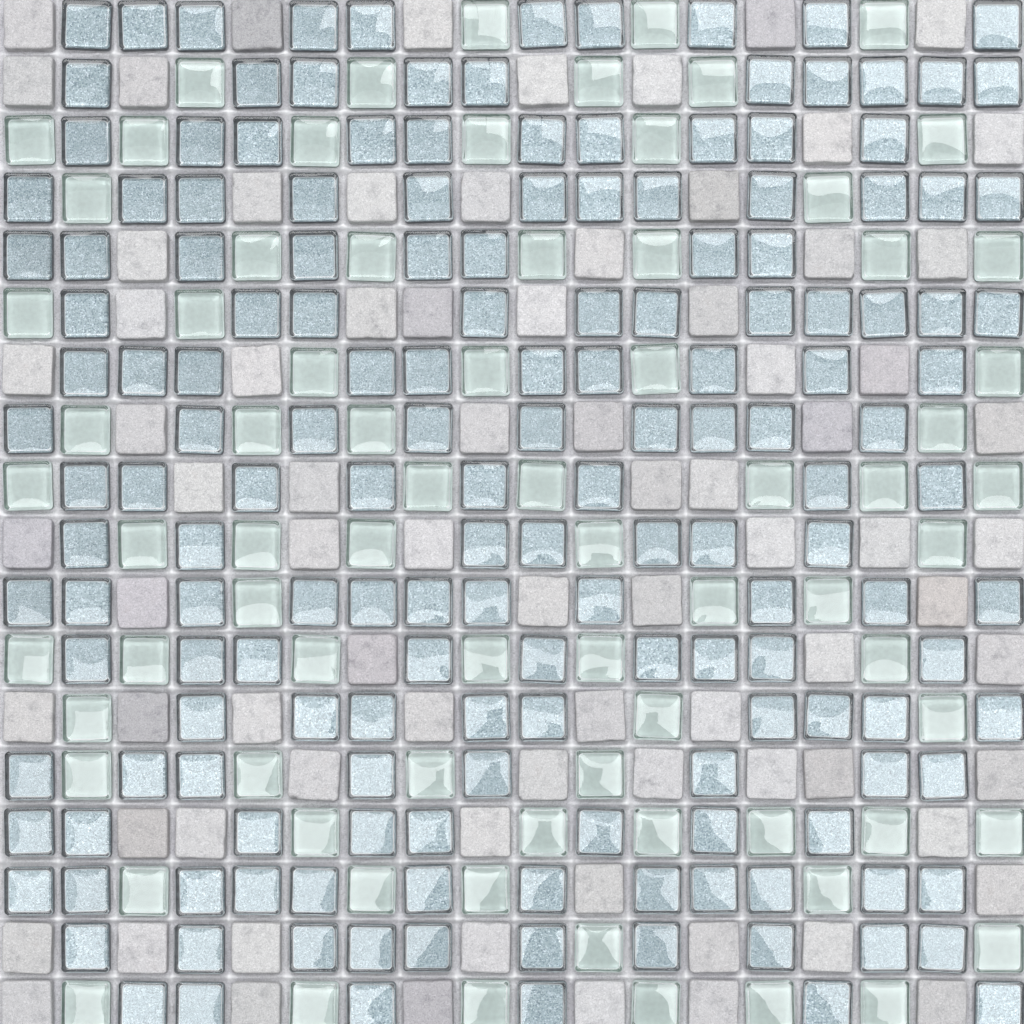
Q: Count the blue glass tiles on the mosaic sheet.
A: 168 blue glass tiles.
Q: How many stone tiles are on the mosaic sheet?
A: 80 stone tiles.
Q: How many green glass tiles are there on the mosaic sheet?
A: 76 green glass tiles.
